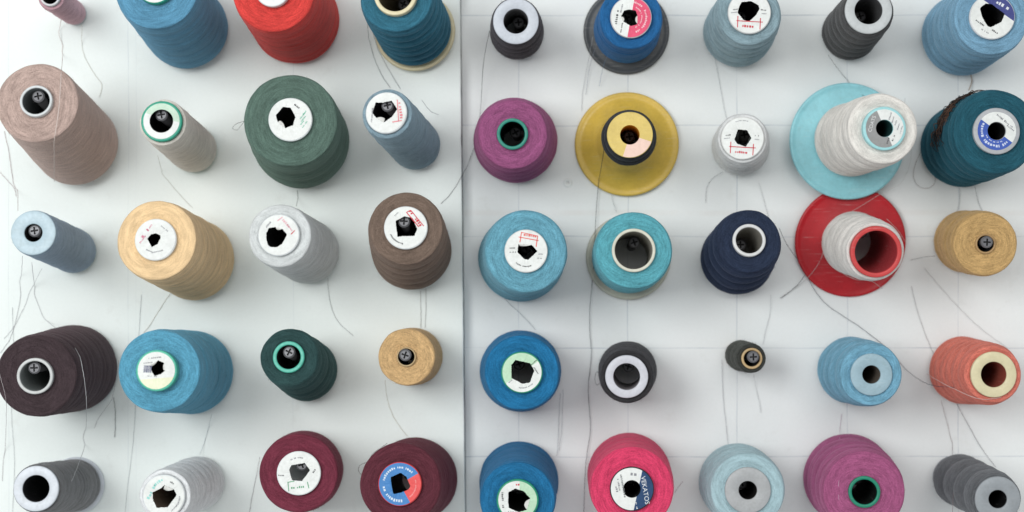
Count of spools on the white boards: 45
